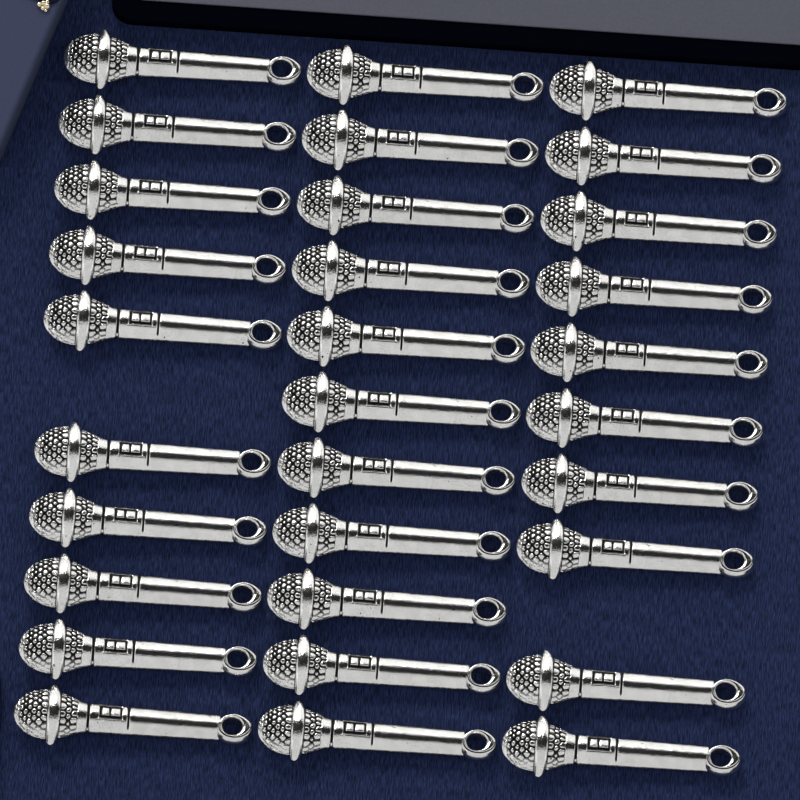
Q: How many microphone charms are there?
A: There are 31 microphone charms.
